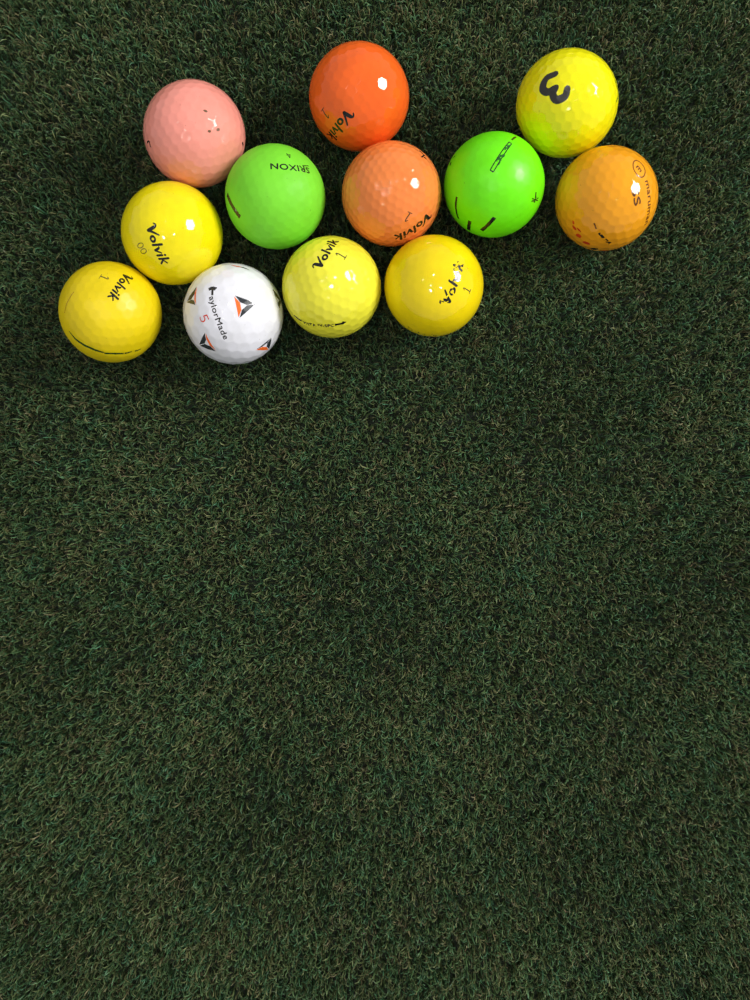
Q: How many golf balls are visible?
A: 12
